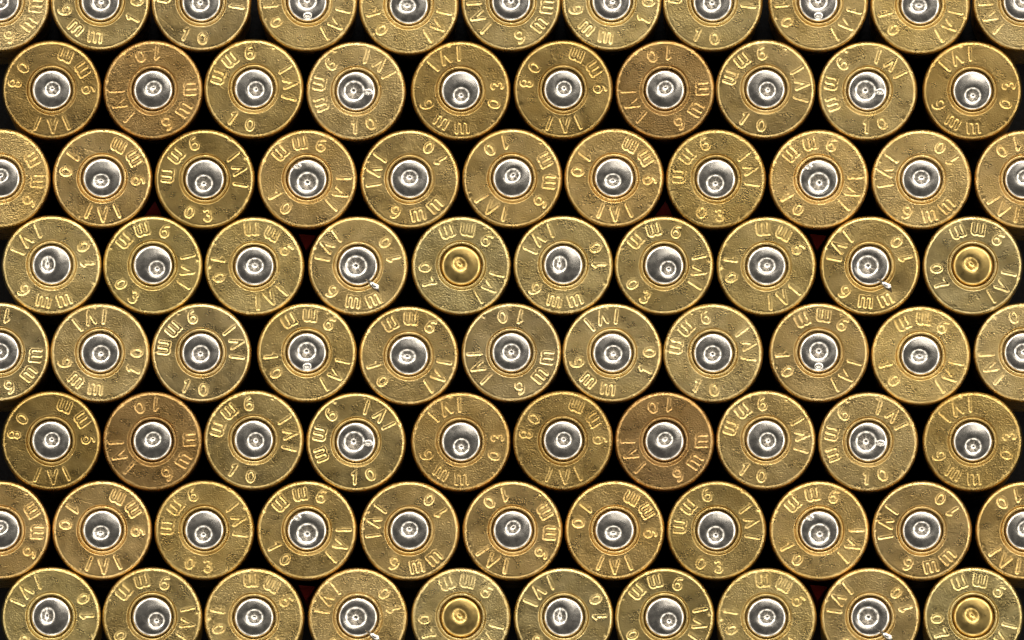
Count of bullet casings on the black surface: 84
